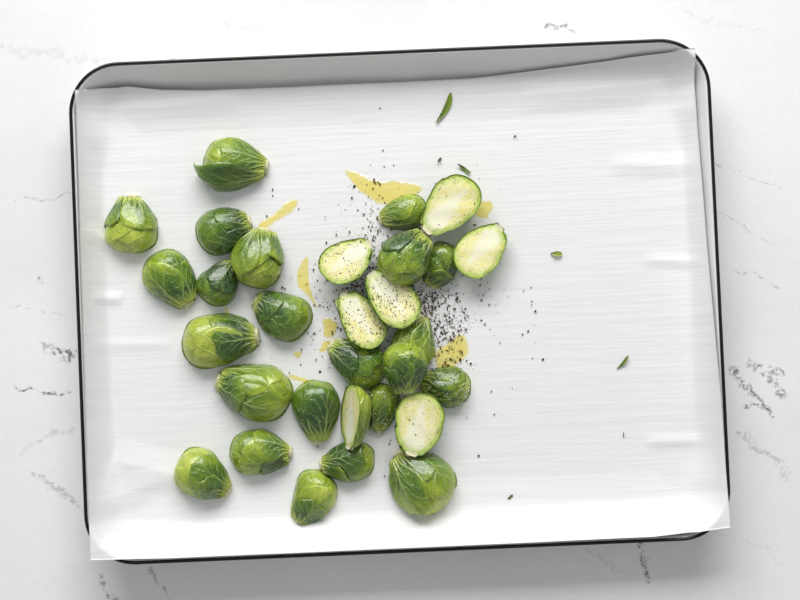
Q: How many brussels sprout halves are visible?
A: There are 30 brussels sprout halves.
